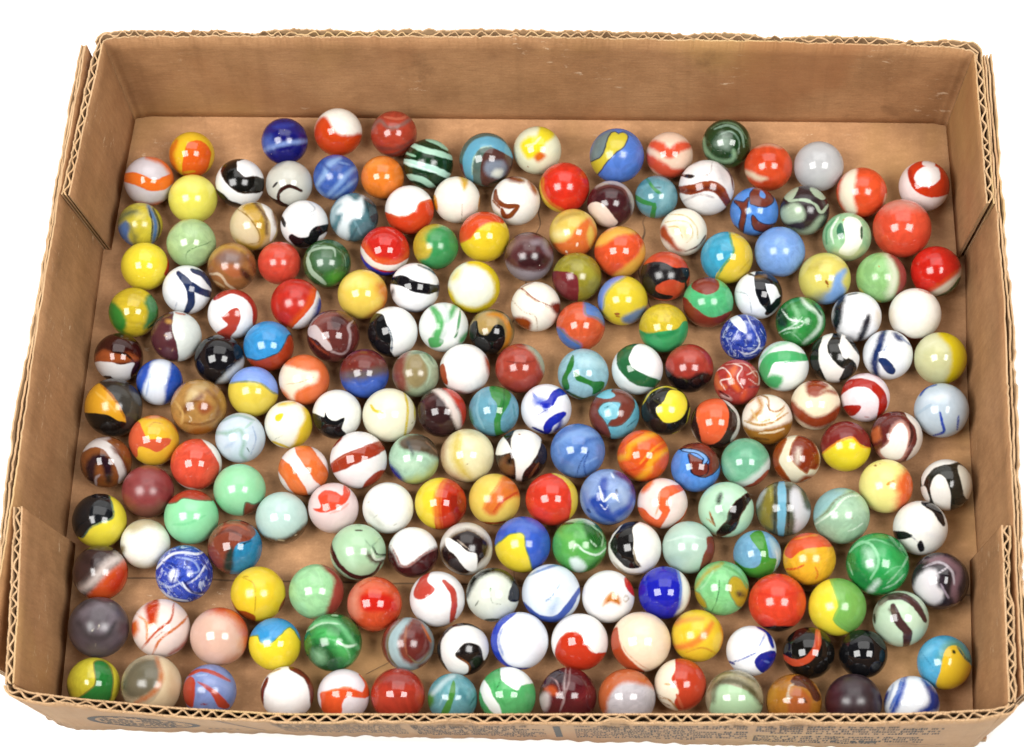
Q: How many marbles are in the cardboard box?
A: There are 200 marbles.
